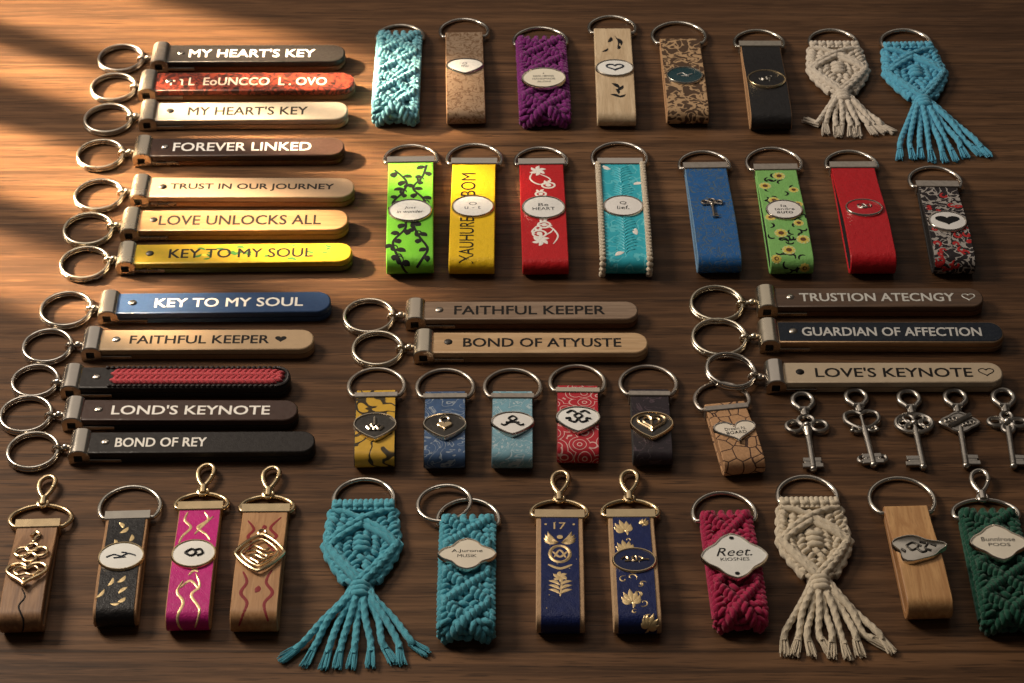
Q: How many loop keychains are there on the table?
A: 30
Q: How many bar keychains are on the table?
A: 17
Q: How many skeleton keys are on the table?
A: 5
